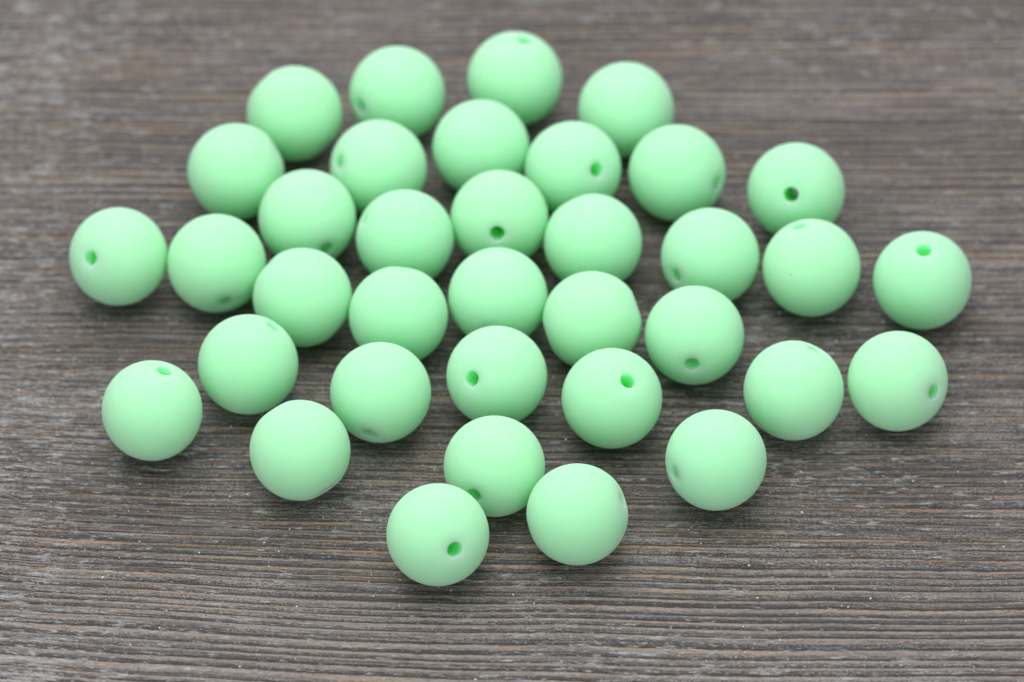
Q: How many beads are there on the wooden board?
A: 36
